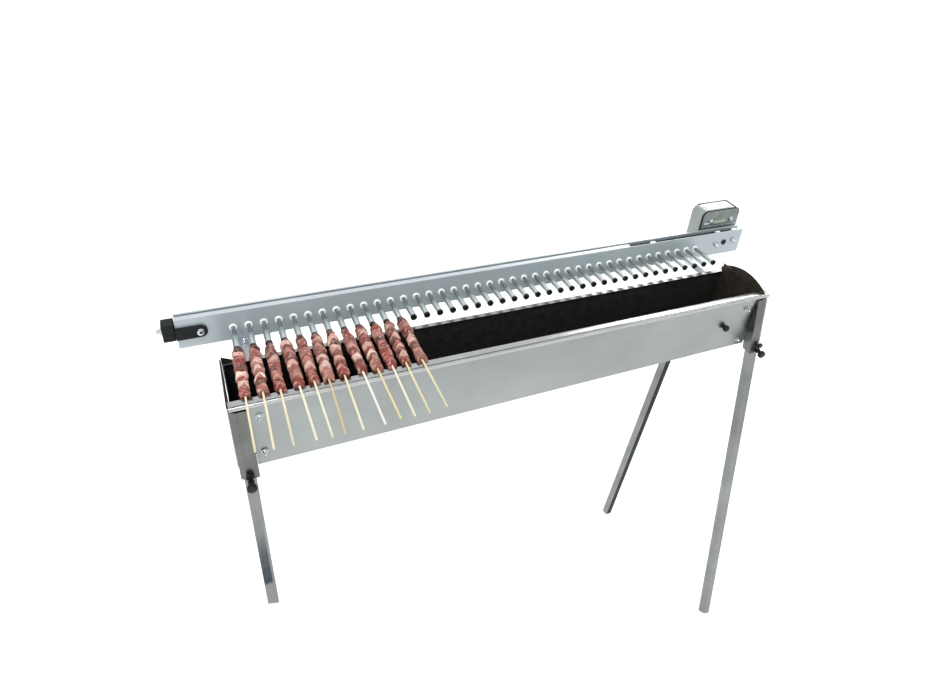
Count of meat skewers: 12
